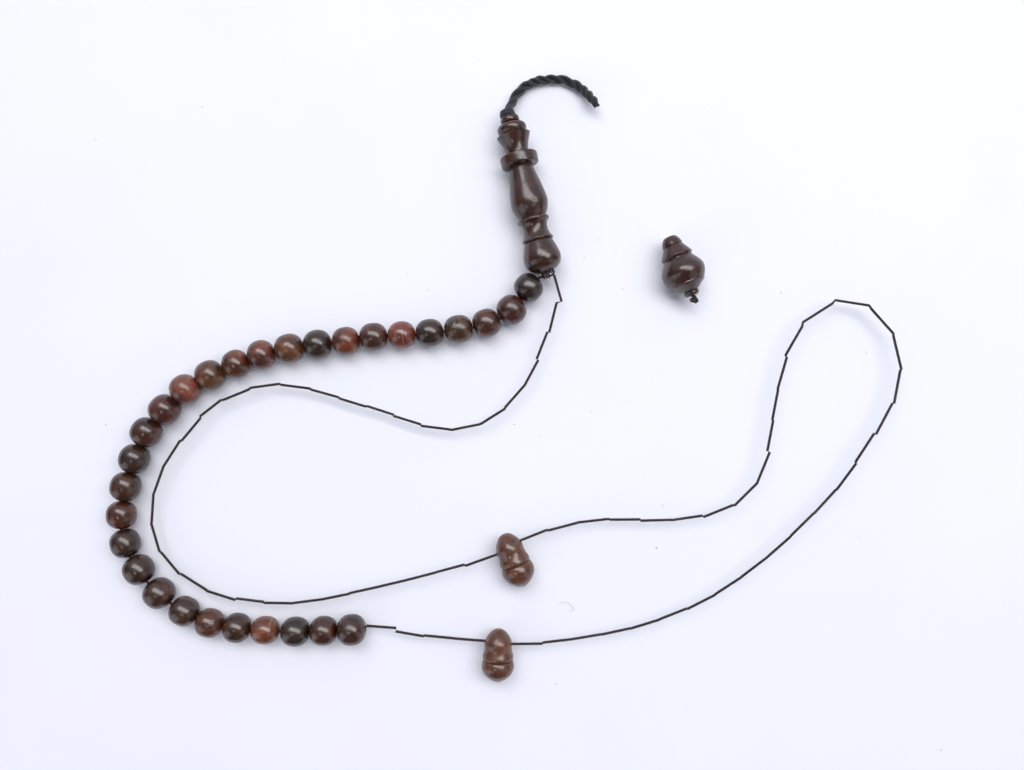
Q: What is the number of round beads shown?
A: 29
